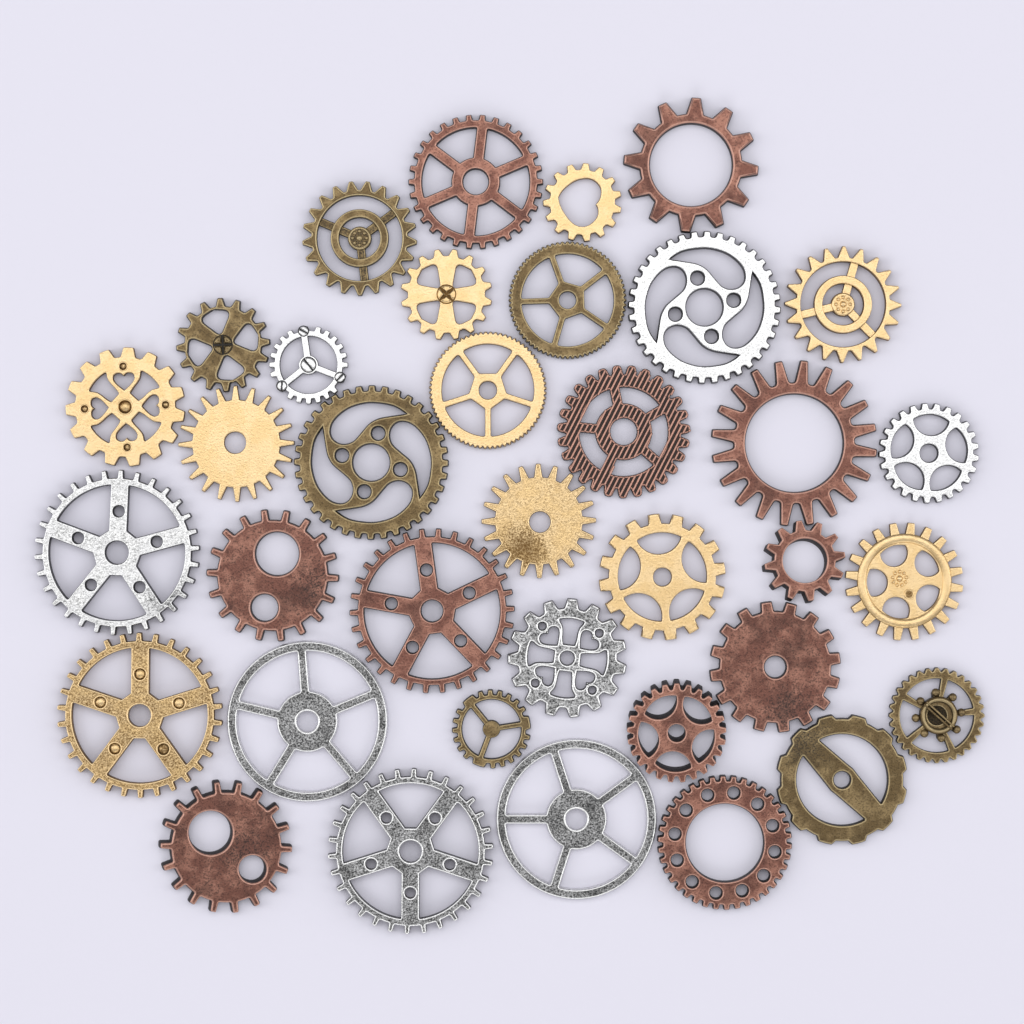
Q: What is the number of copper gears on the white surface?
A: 11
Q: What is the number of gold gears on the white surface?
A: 10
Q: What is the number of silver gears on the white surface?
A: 8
